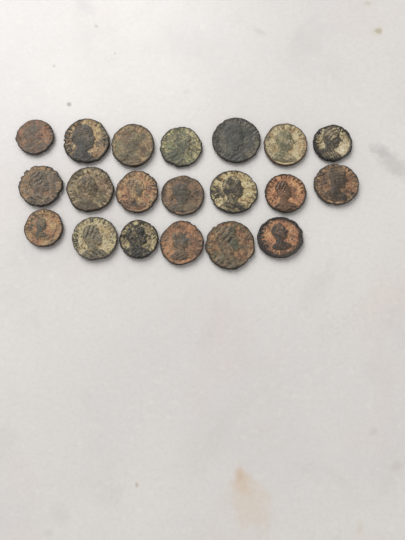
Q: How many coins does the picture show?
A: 20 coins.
